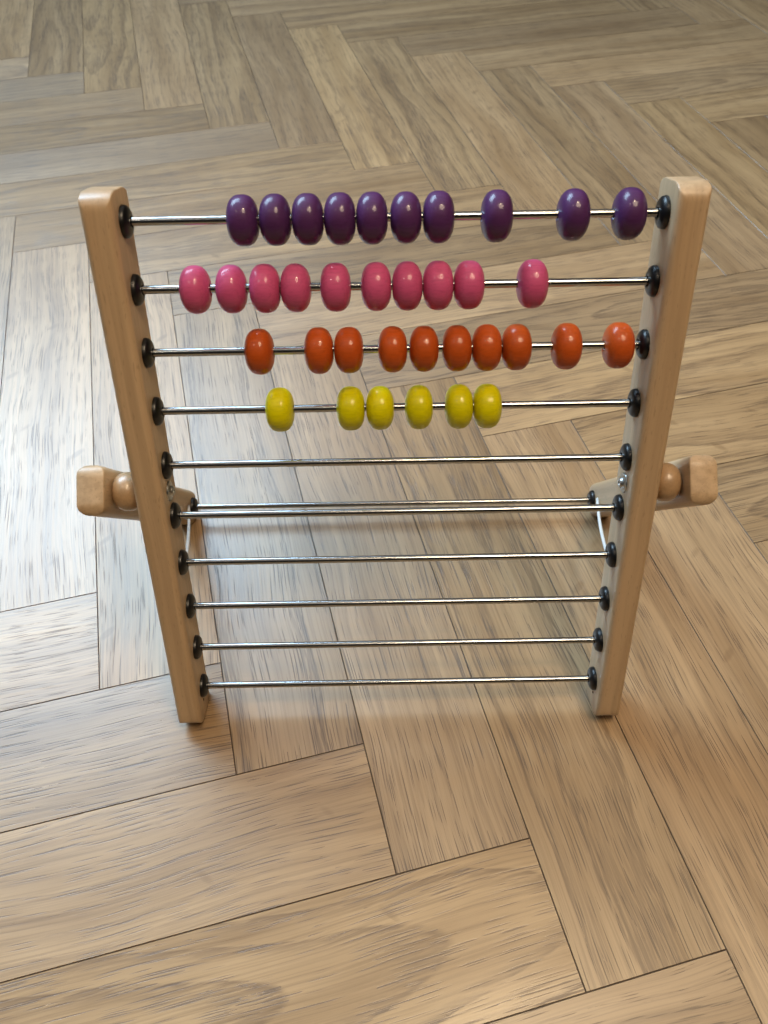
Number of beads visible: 36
